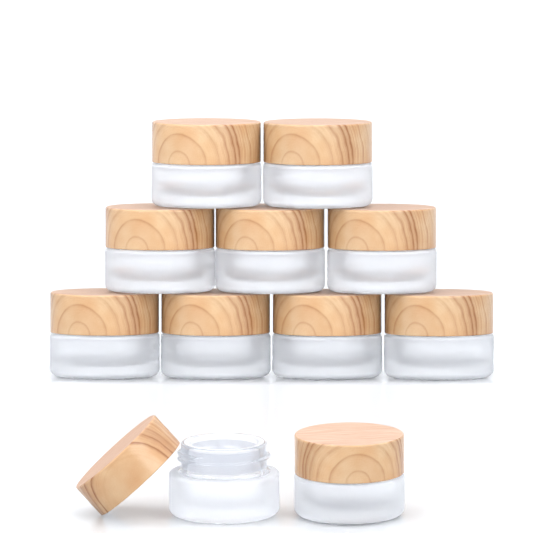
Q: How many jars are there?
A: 11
